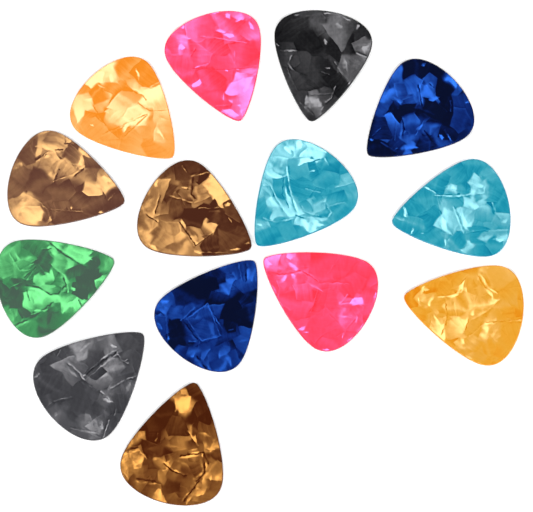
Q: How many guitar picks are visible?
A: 14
